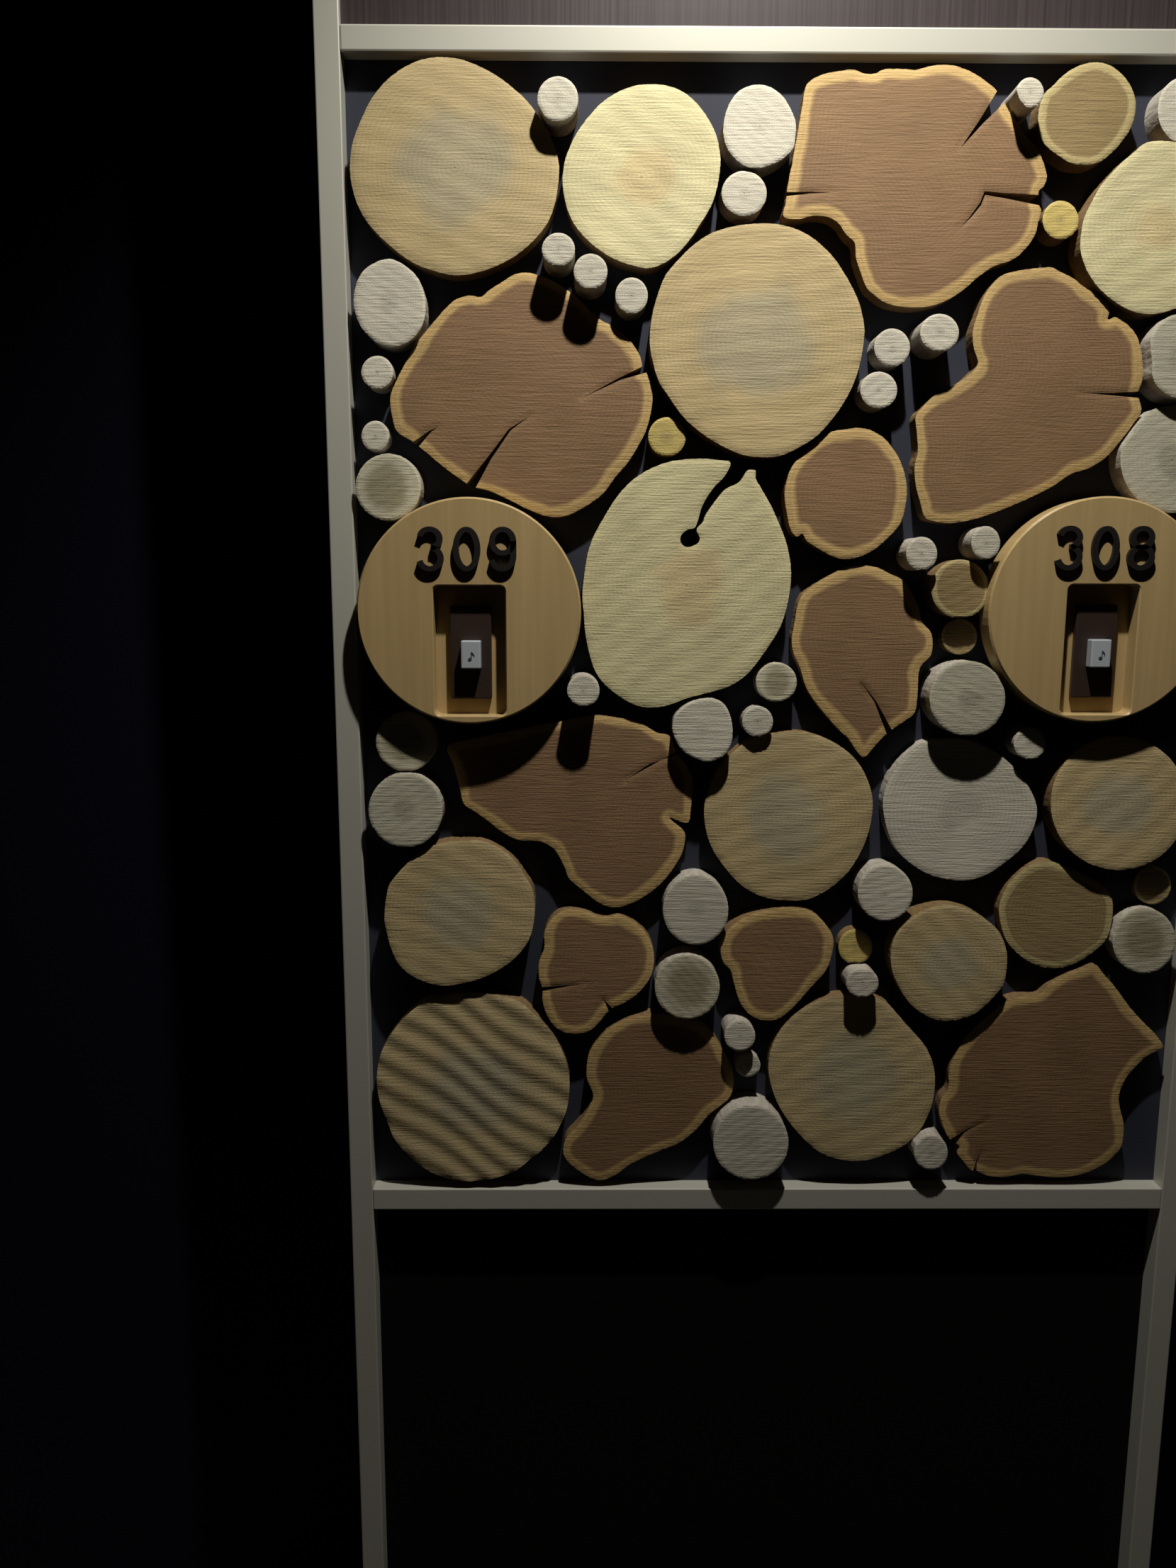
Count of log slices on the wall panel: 66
